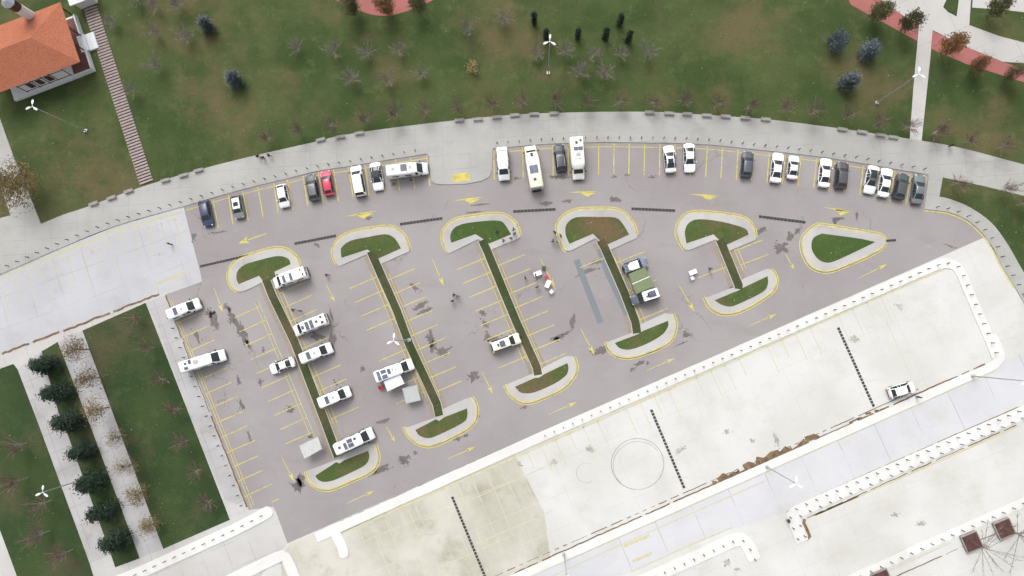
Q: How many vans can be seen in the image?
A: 14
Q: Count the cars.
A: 22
